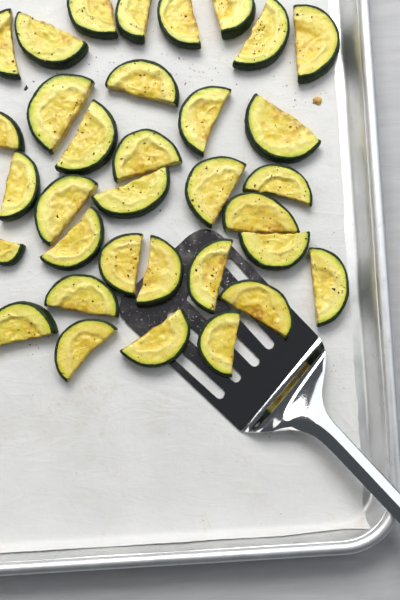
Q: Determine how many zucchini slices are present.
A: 34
